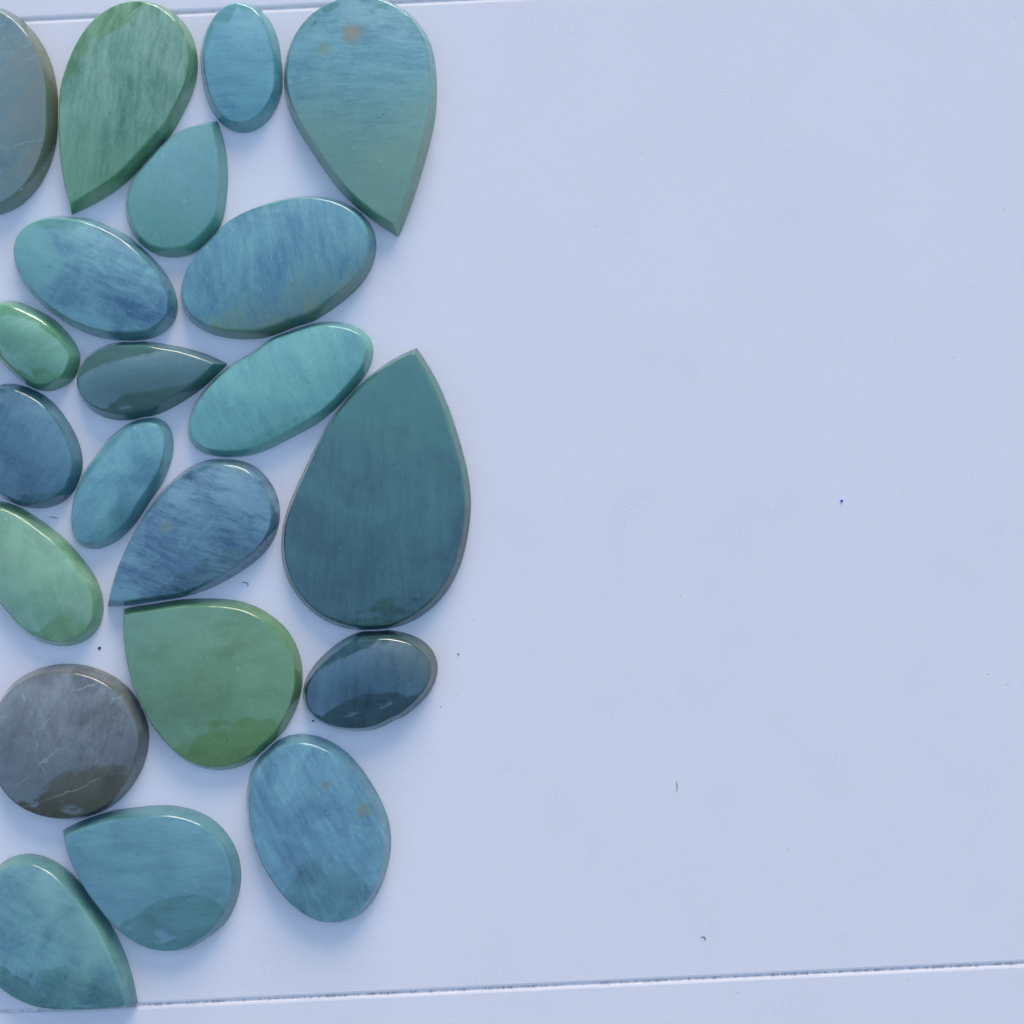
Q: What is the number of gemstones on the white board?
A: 21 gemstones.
